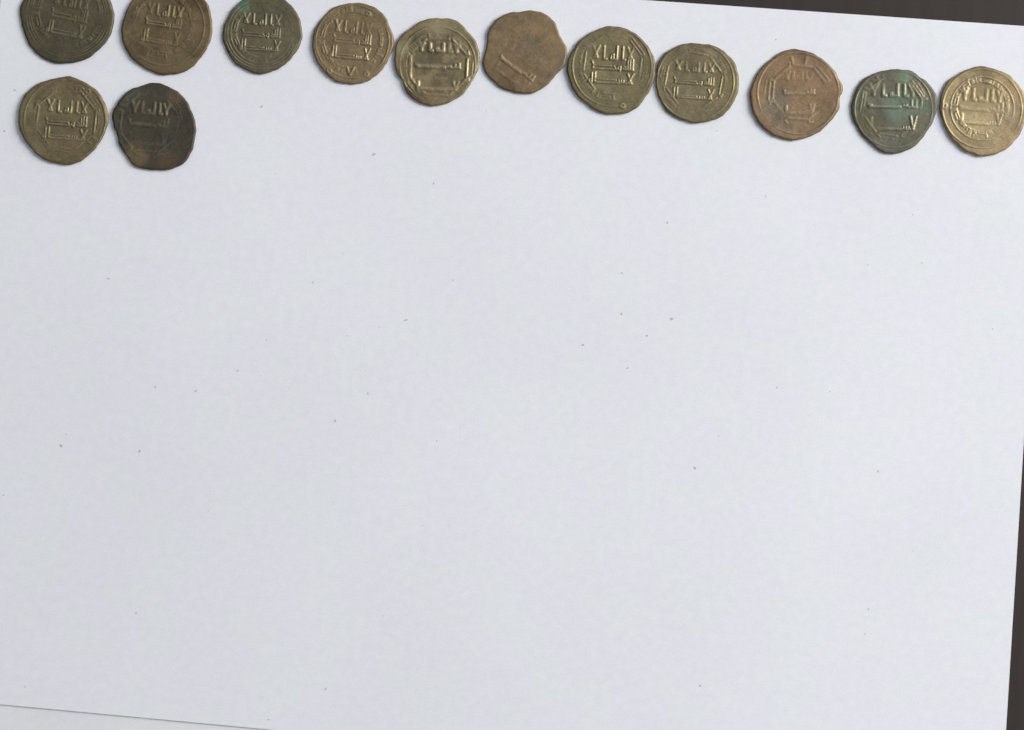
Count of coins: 13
